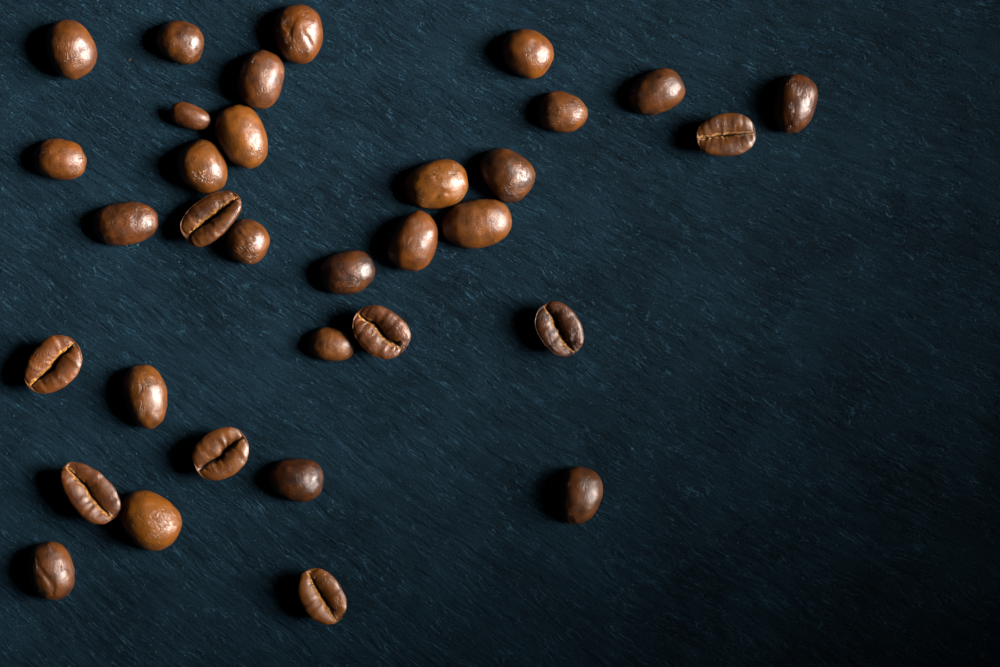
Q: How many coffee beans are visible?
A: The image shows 33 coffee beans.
